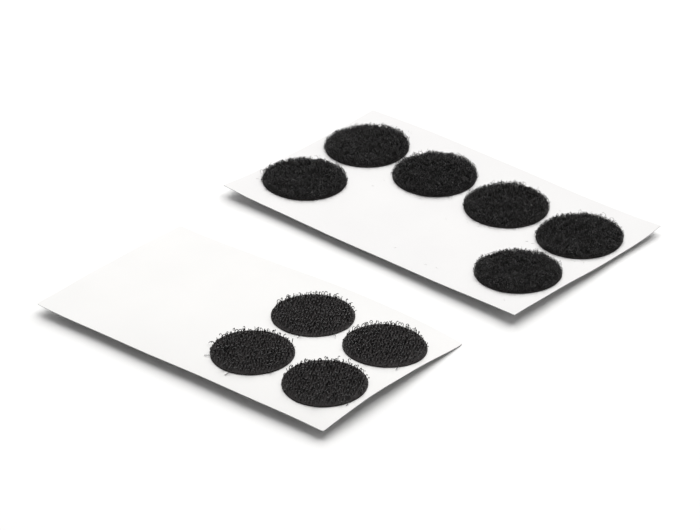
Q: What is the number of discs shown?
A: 10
